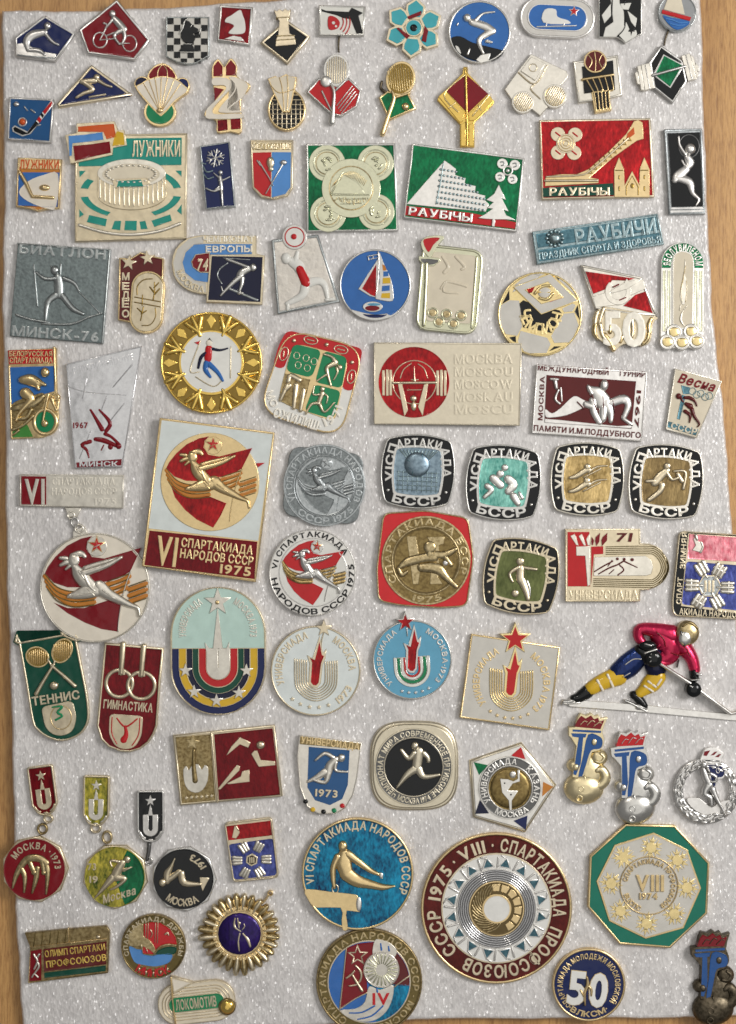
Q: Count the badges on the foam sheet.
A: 87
